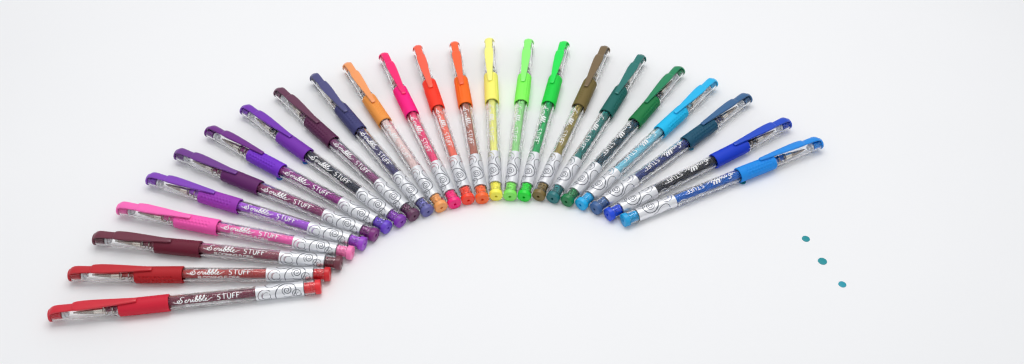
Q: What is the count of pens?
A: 24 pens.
